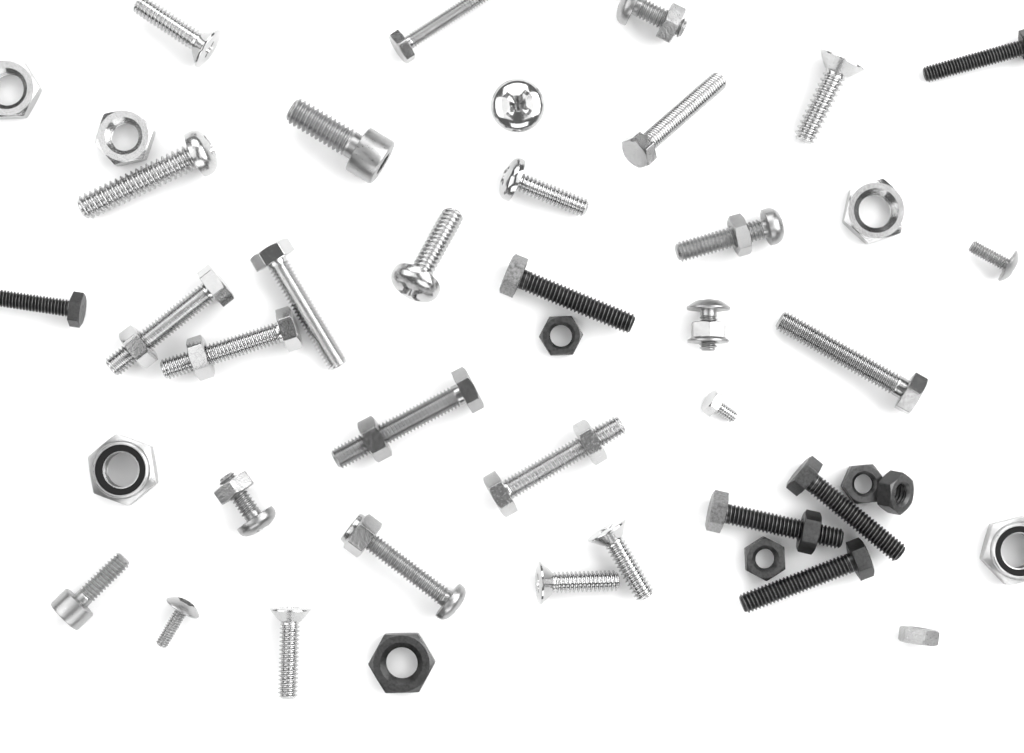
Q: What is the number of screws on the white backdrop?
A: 18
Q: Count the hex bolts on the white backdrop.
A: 15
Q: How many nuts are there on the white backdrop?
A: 21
